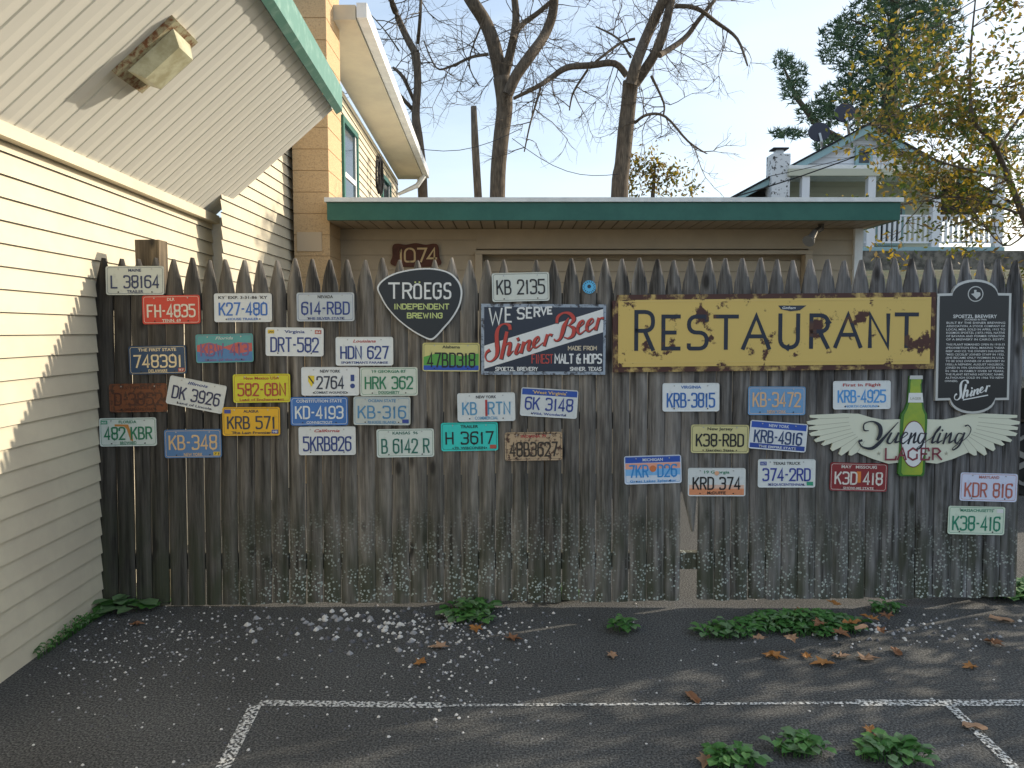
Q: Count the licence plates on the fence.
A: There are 37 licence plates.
